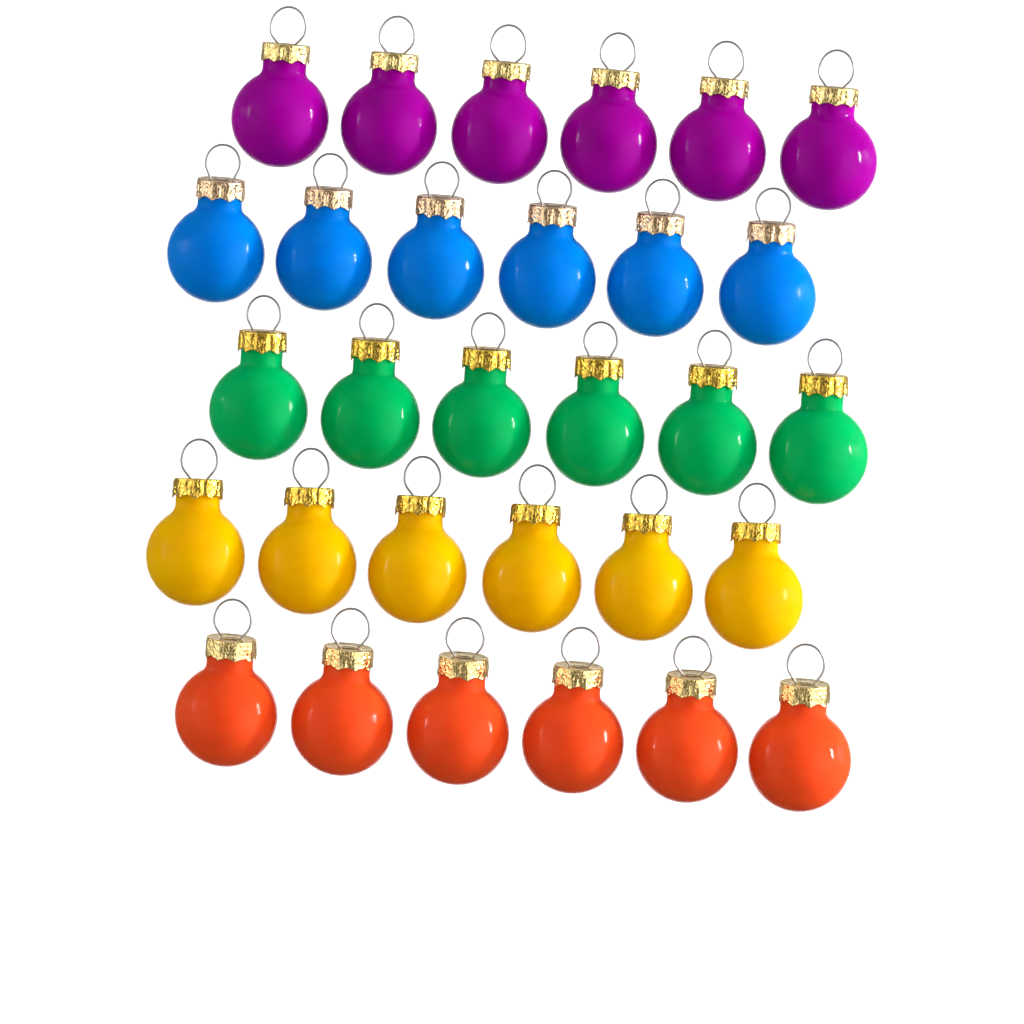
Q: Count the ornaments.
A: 30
